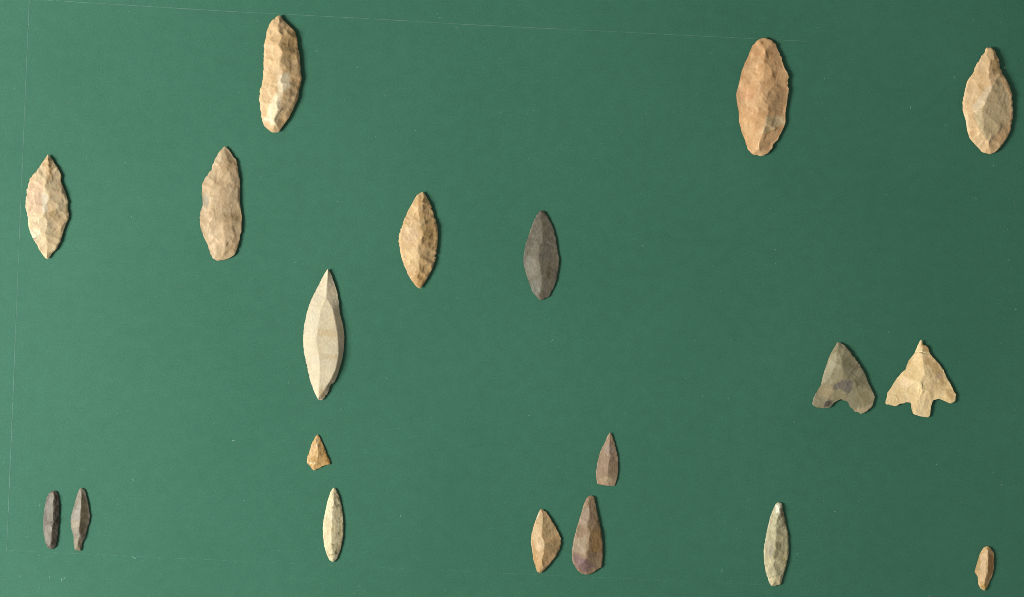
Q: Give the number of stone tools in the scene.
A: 19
